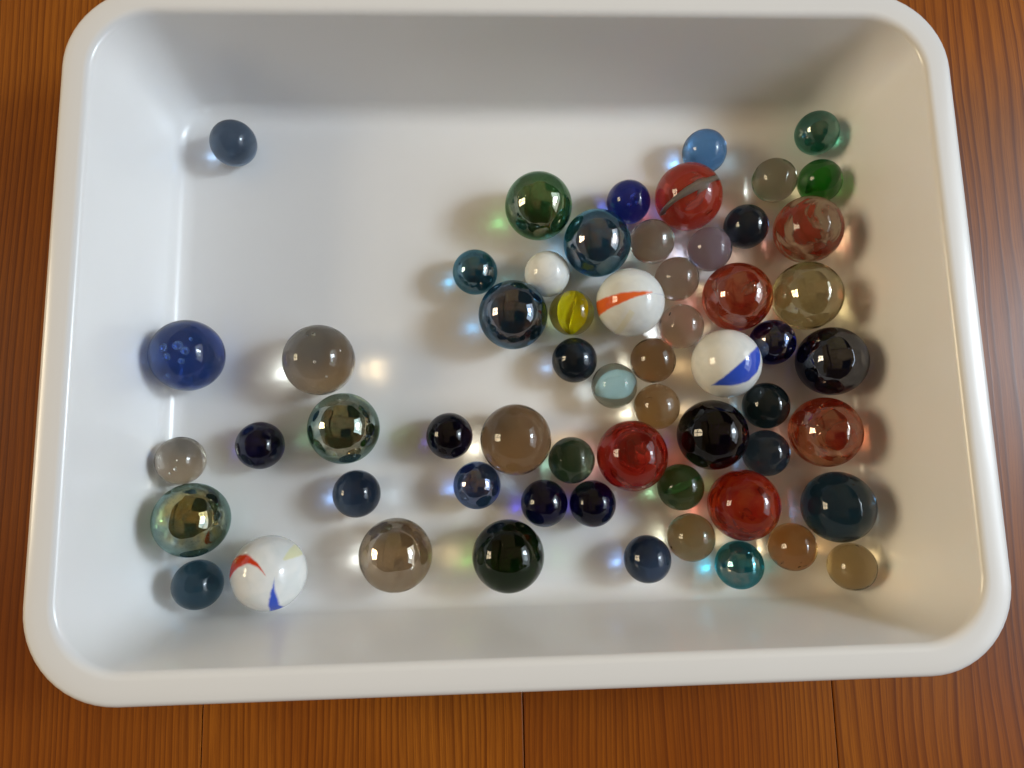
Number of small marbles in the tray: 36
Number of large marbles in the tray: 23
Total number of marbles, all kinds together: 59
